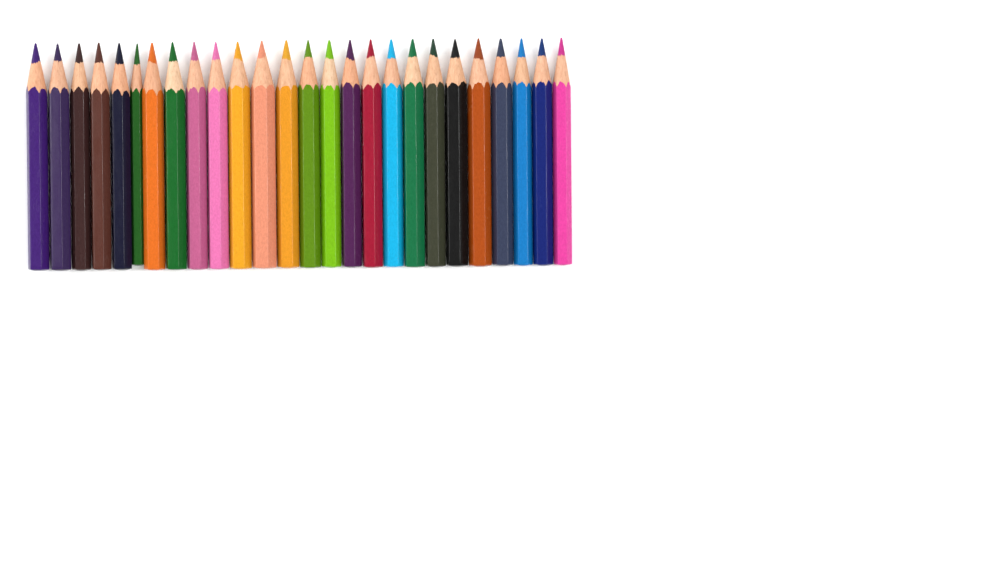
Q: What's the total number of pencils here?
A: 26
